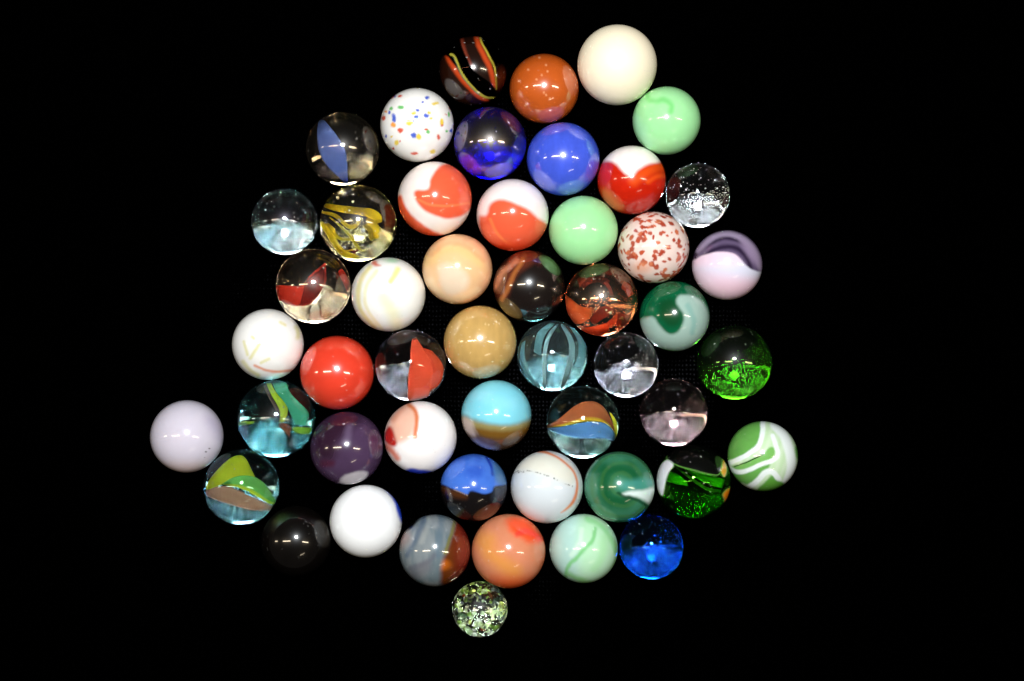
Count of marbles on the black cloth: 50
